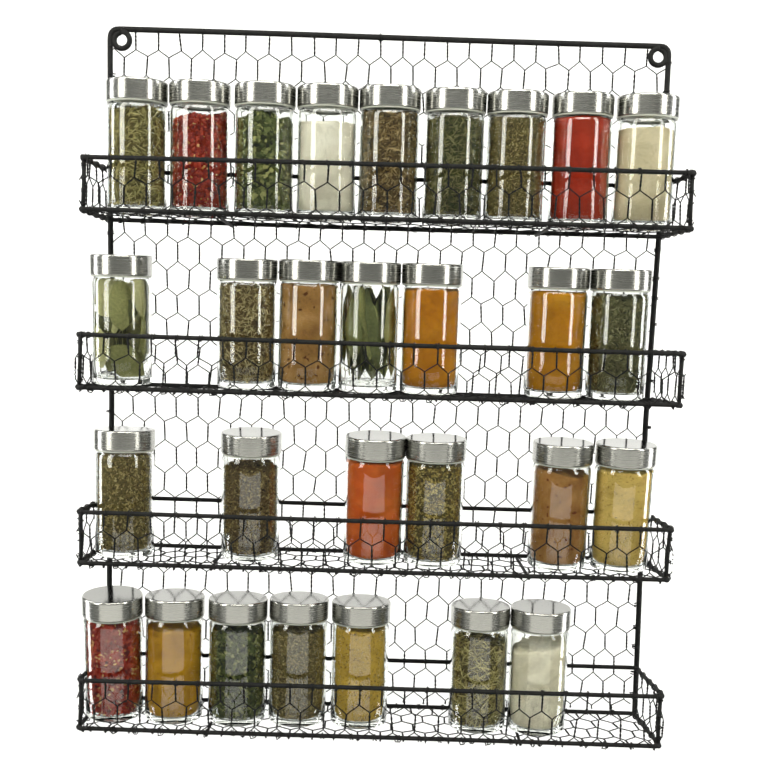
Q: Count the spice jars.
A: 29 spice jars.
